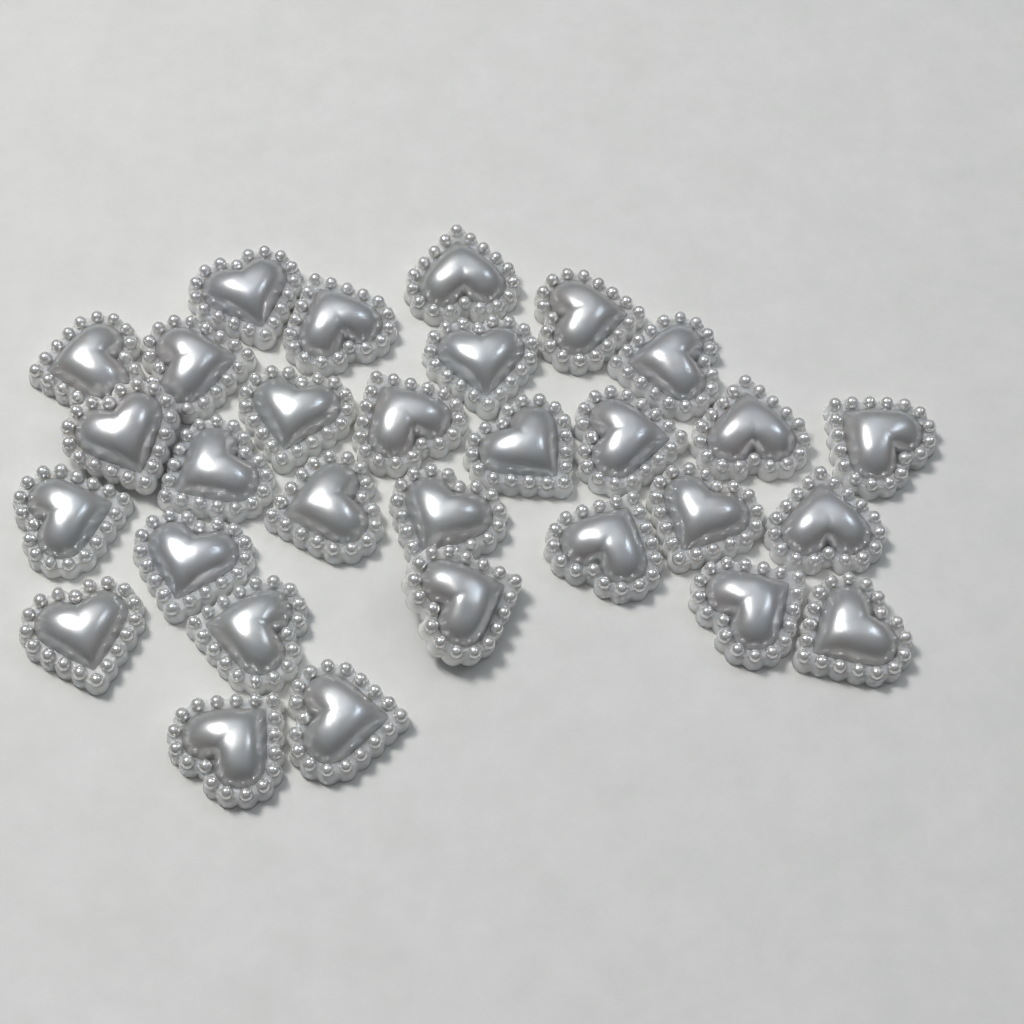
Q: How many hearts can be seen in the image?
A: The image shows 30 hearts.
